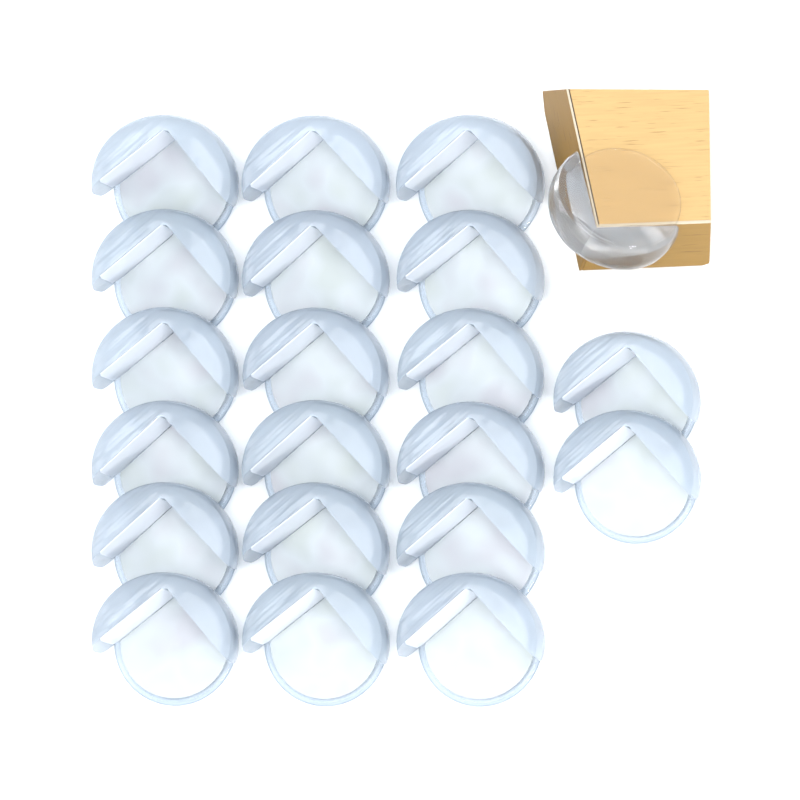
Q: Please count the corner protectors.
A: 21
